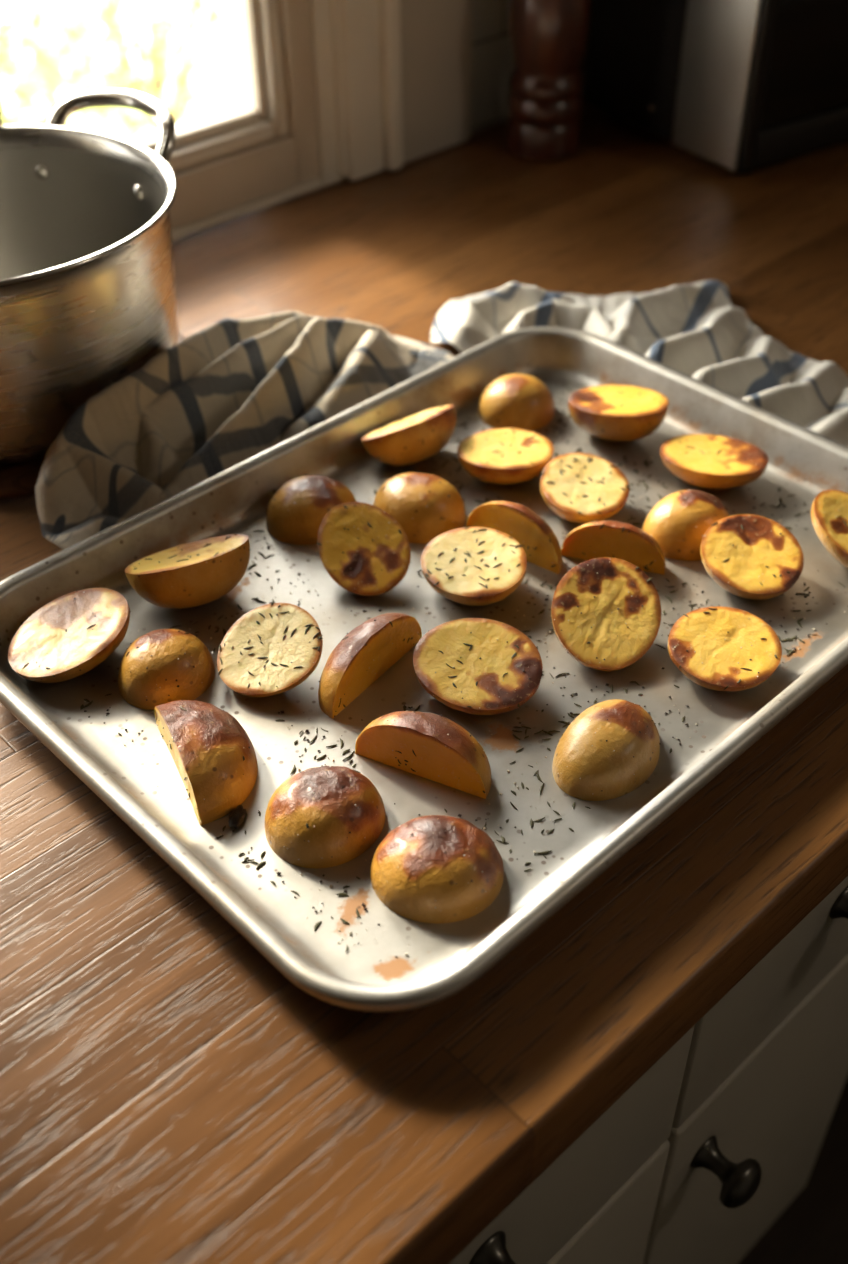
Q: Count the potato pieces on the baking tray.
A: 28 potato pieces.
